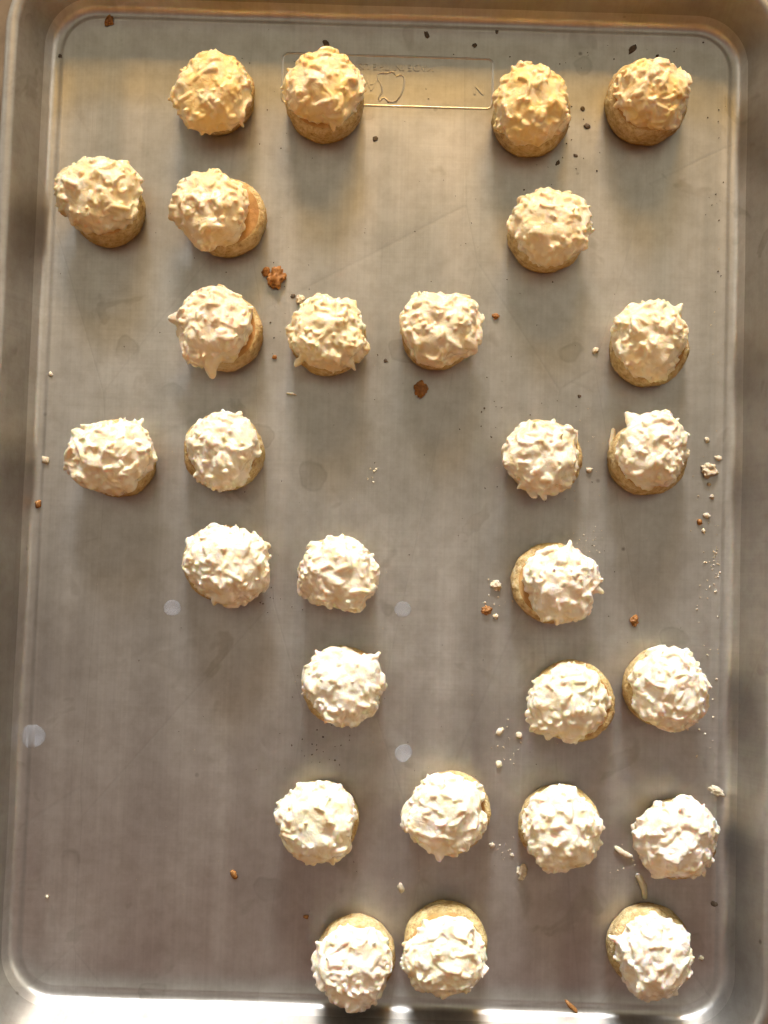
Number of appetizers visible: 28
